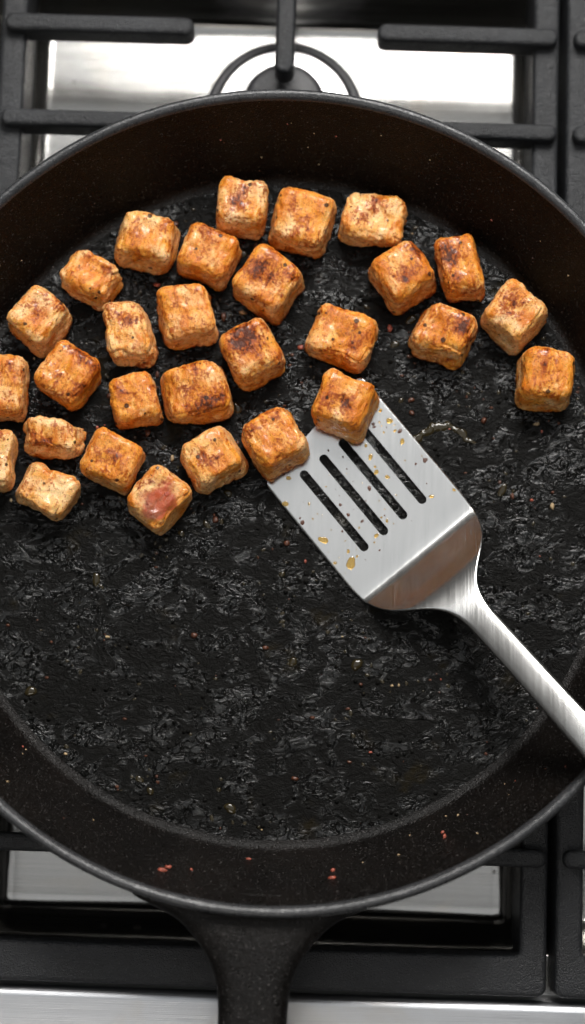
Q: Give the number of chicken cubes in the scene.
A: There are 29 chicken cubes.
